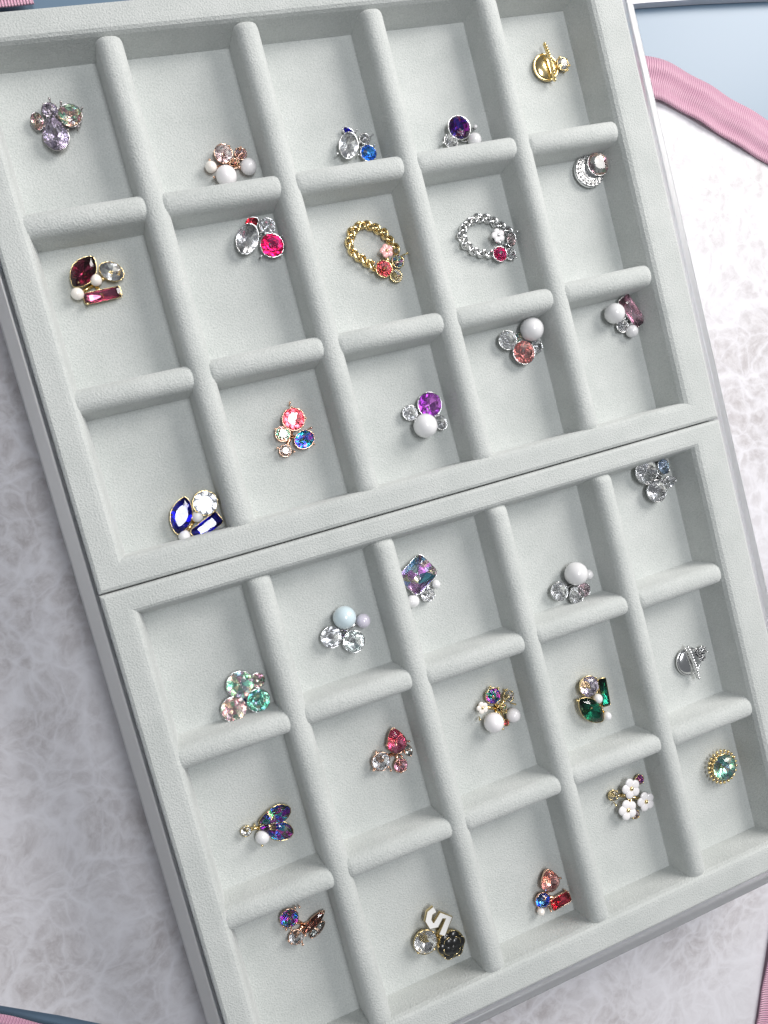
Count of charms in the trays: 30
